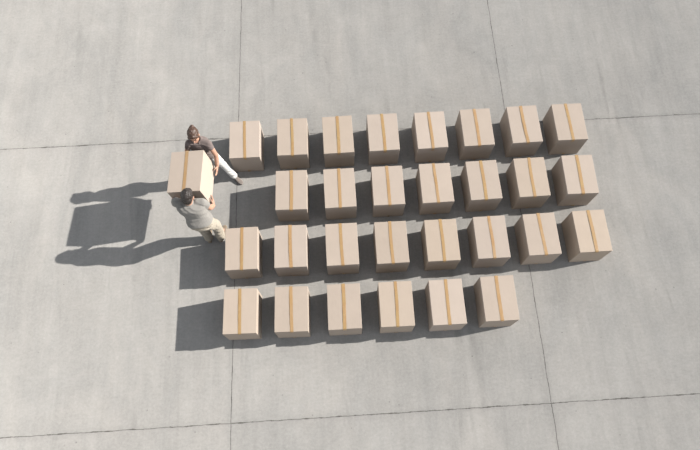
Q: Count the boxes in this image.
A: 30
